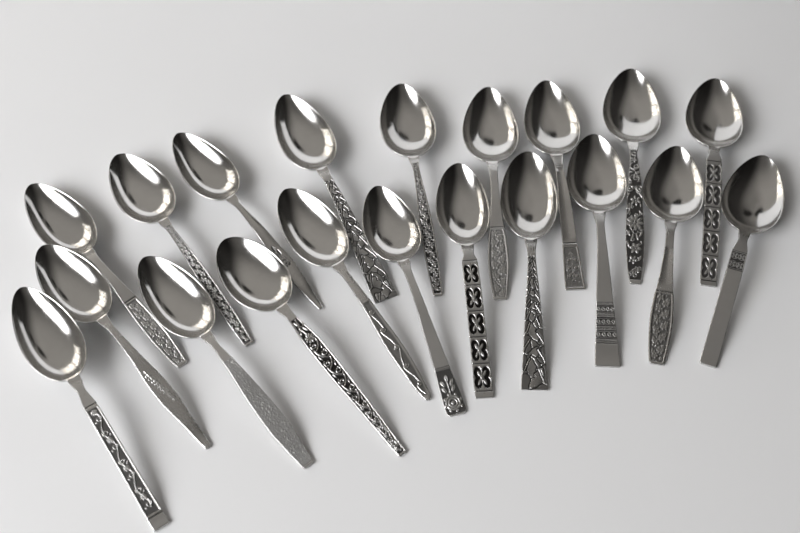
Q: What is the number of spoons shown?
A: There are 20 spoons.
